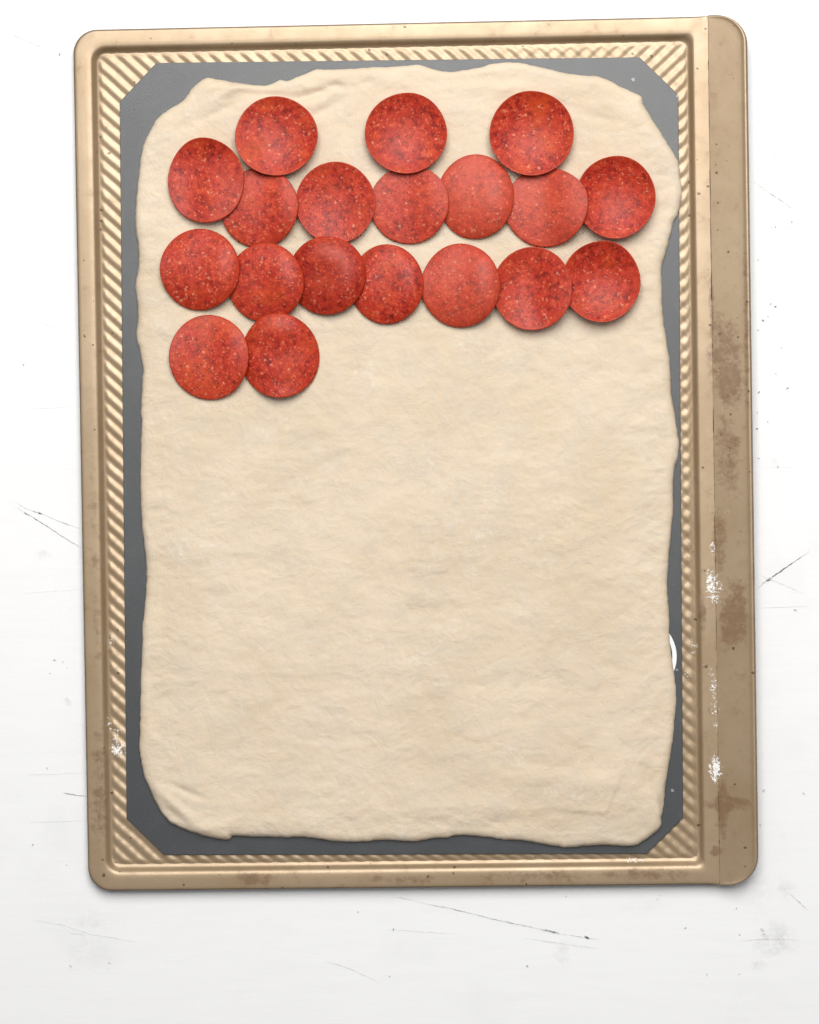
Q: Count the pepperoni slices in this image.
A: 19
